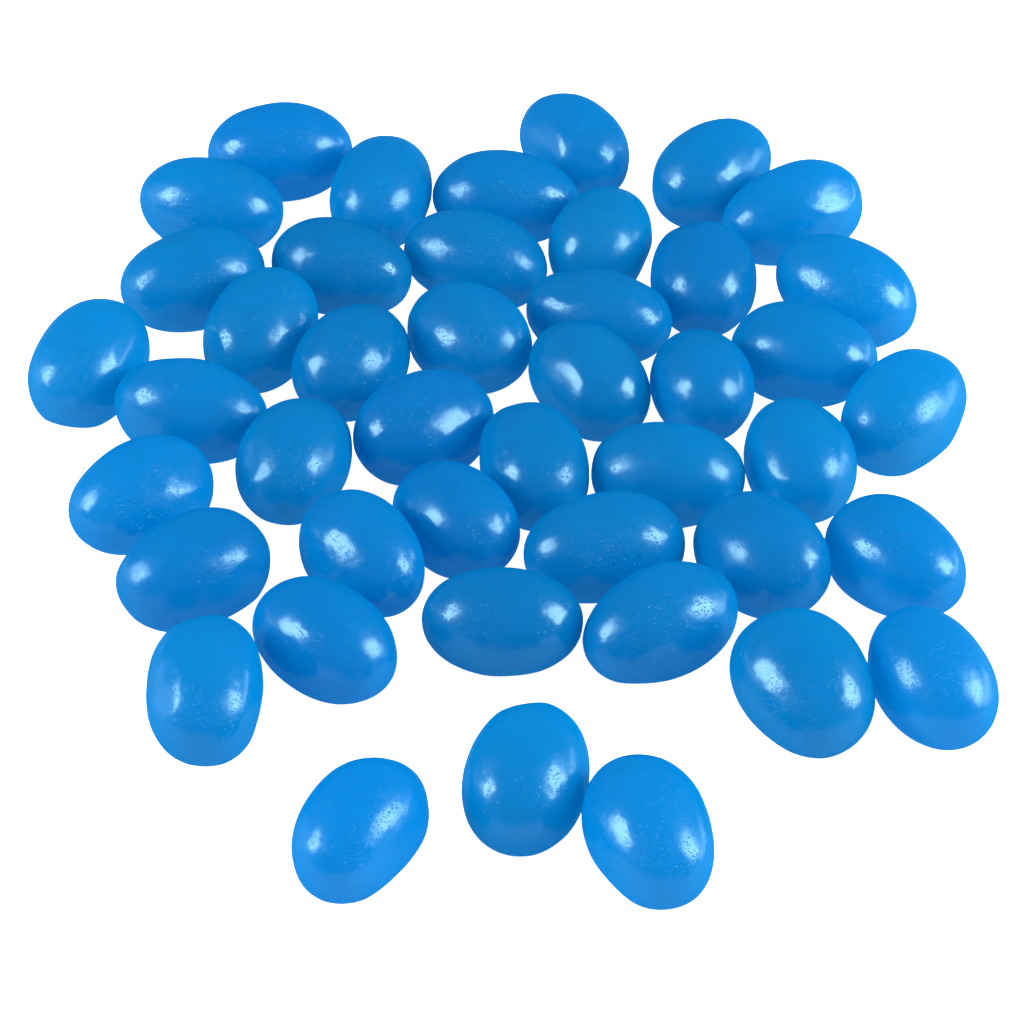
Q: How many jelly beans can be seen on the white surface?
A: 44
